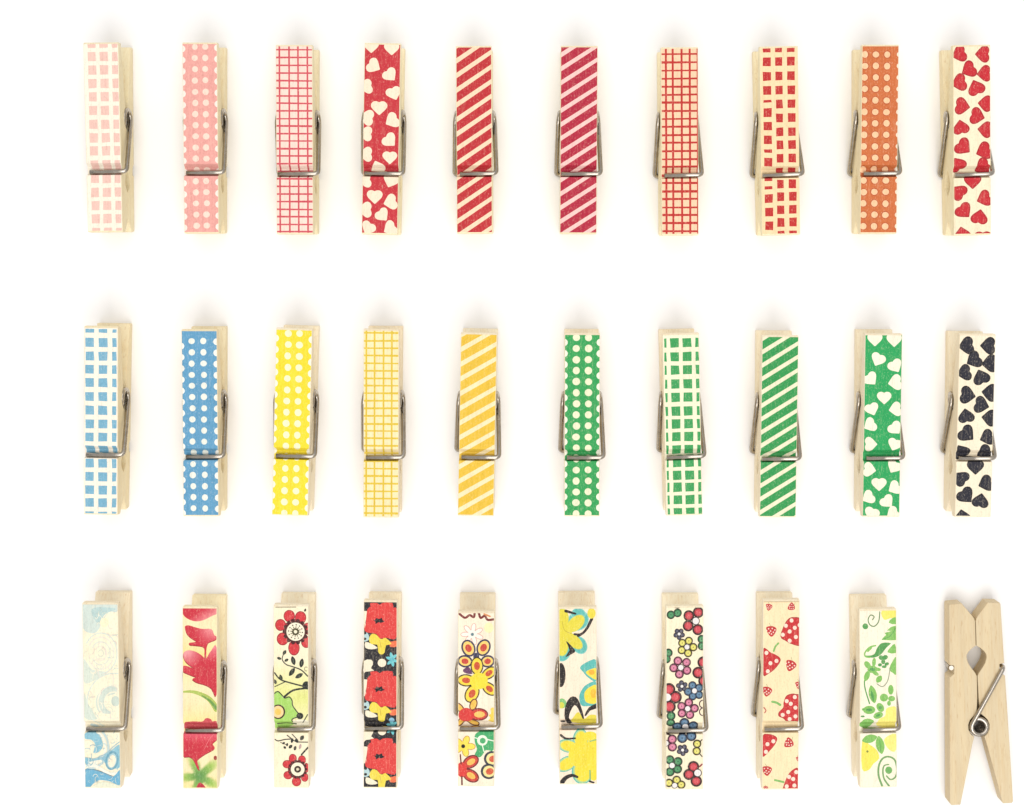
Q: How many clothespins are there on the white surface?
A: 30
